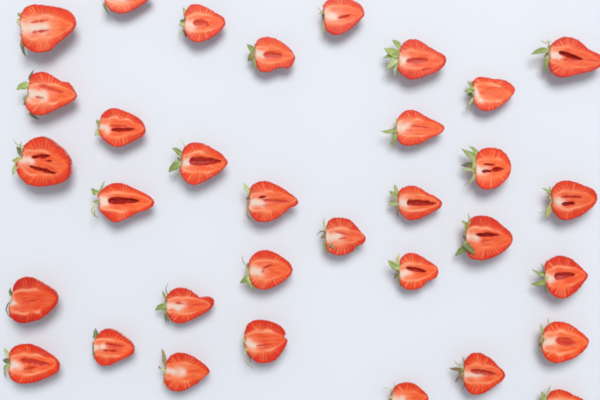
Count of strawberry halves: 33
